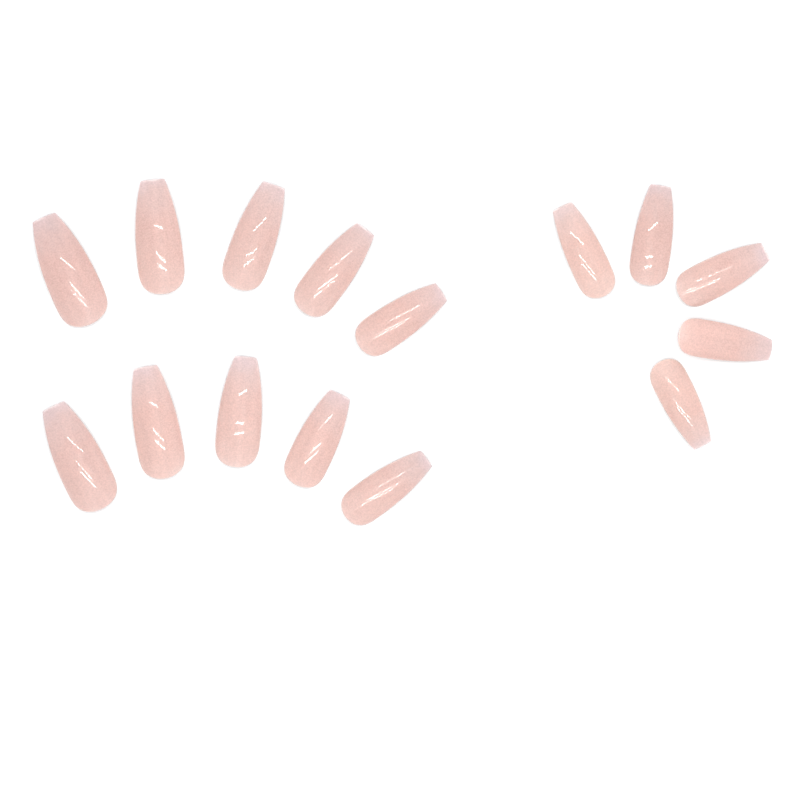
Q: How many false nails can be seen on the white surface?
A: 15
